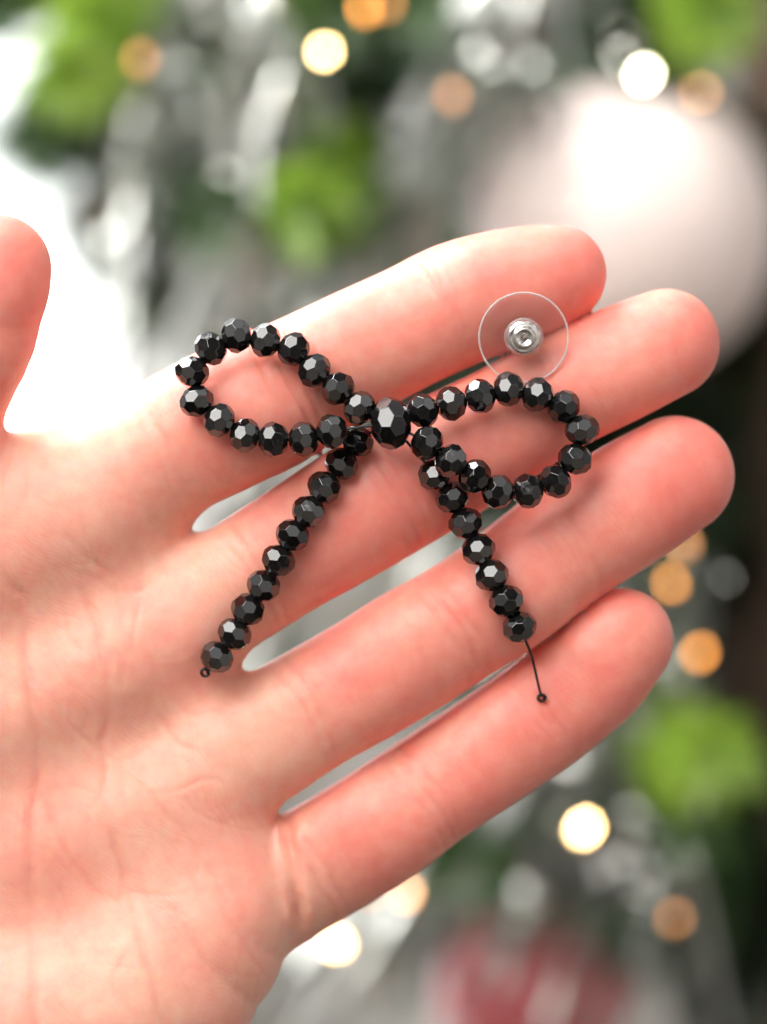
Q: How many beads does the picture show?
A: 46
